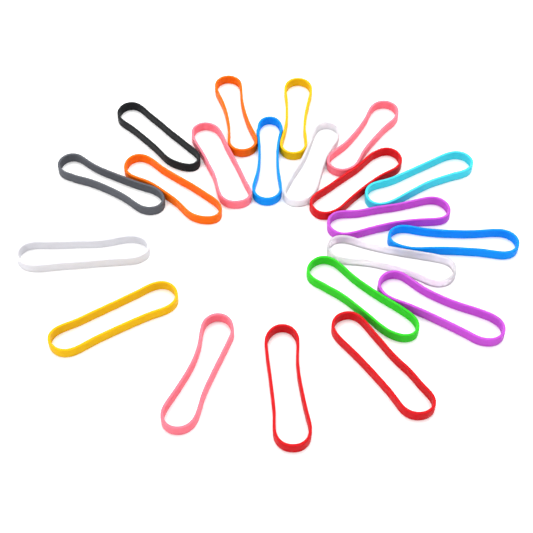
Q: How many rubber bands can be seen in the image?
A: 21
